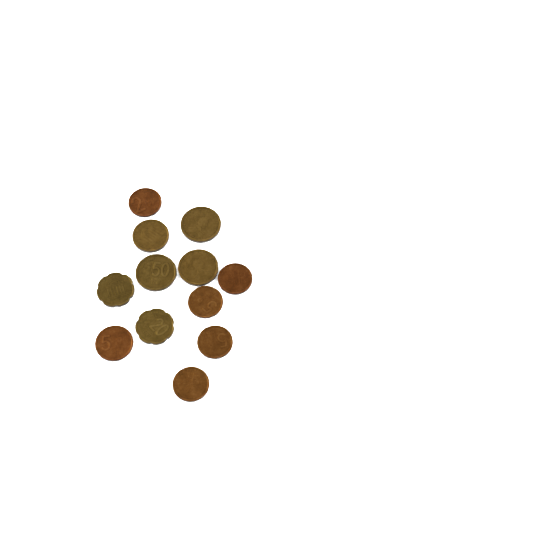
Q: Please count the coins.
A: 12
